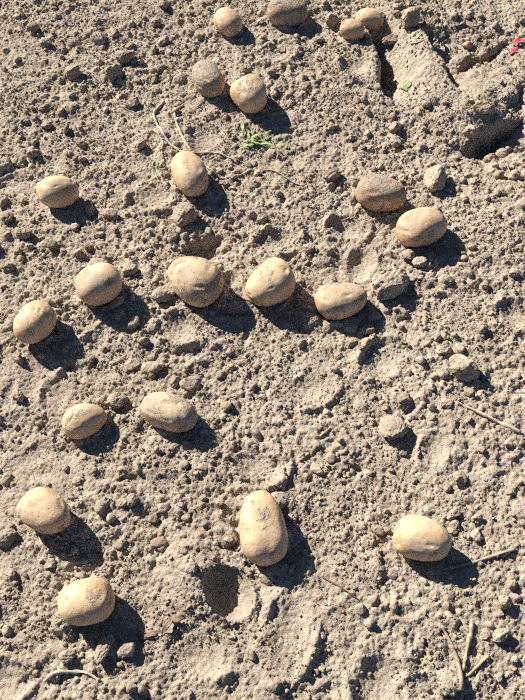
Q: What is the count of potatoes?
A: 21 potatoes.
